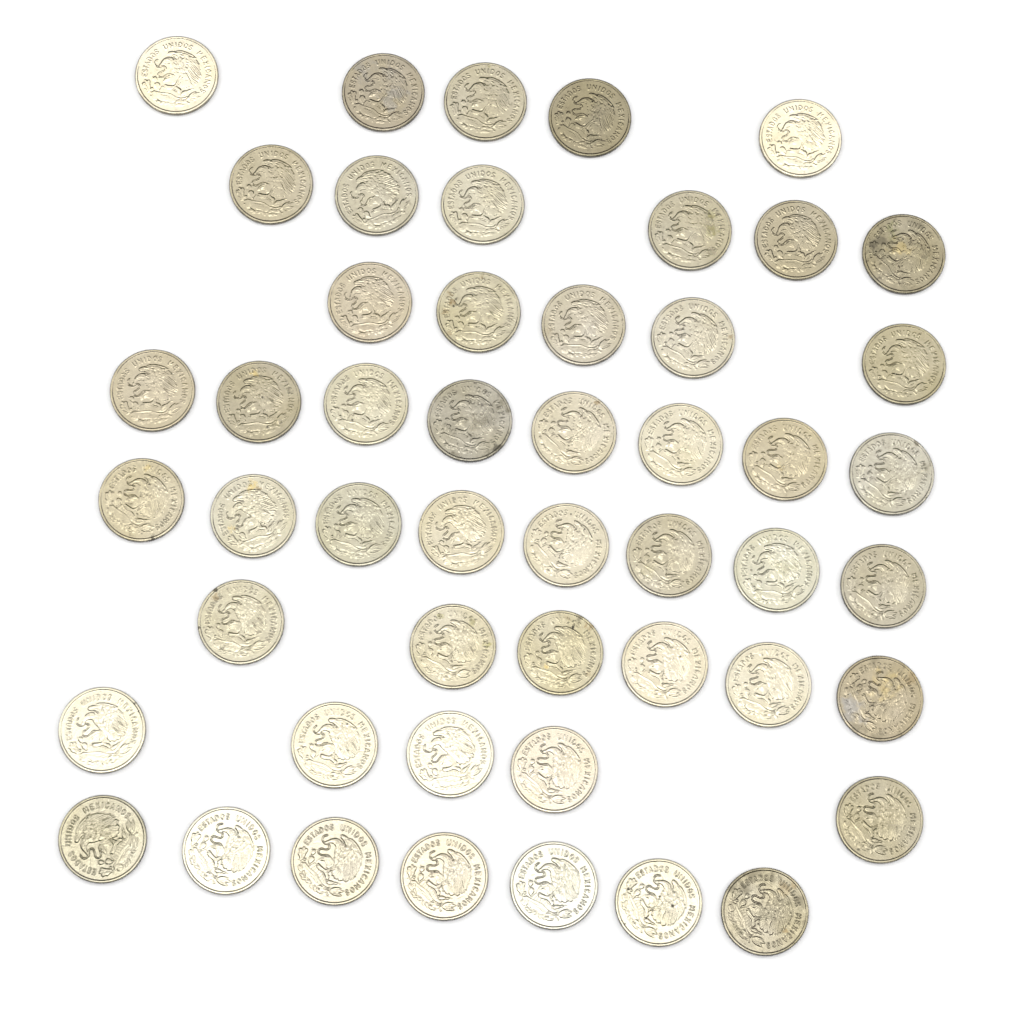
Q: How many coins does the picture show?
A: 50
